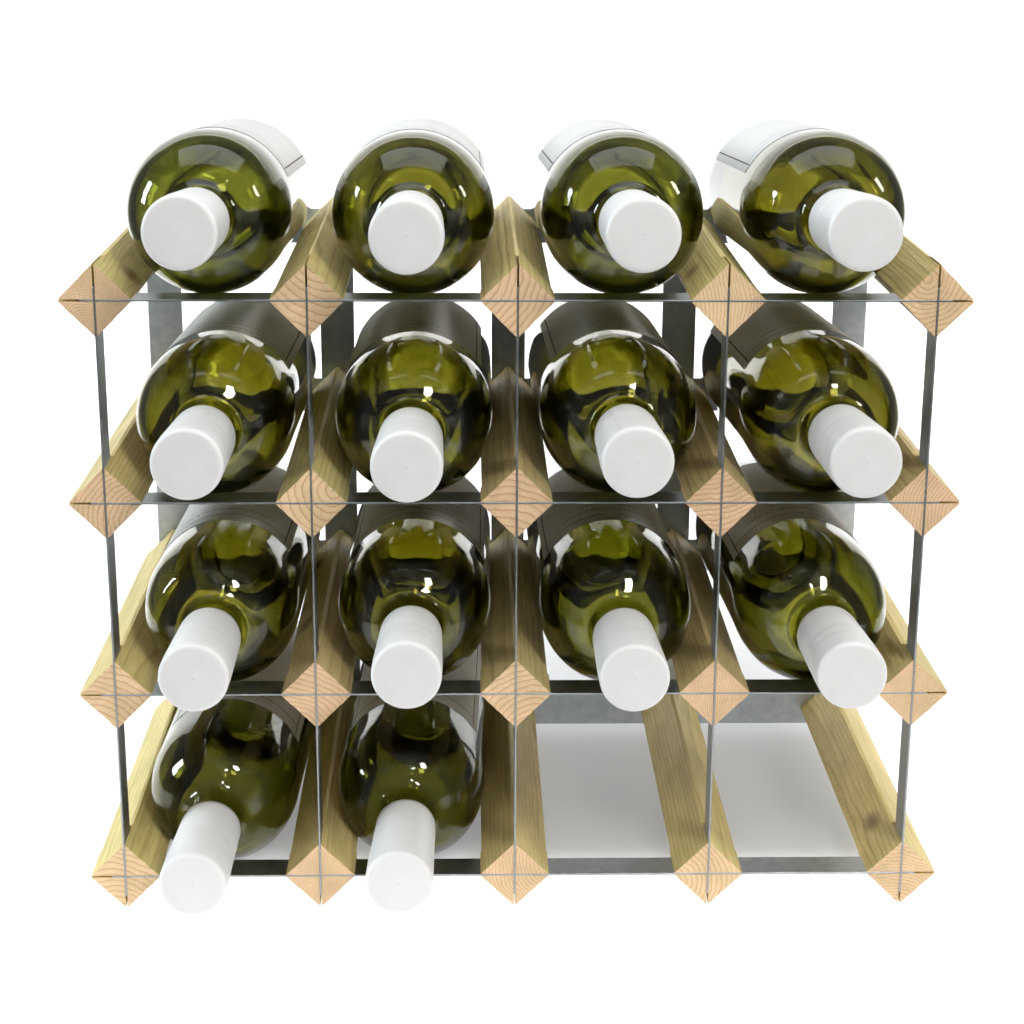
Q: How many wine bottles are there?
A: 14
